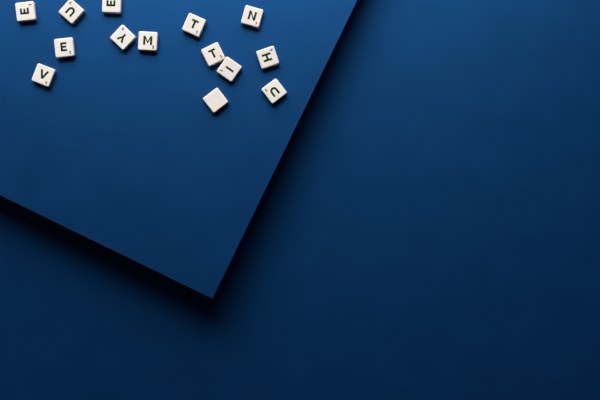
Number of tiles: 14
